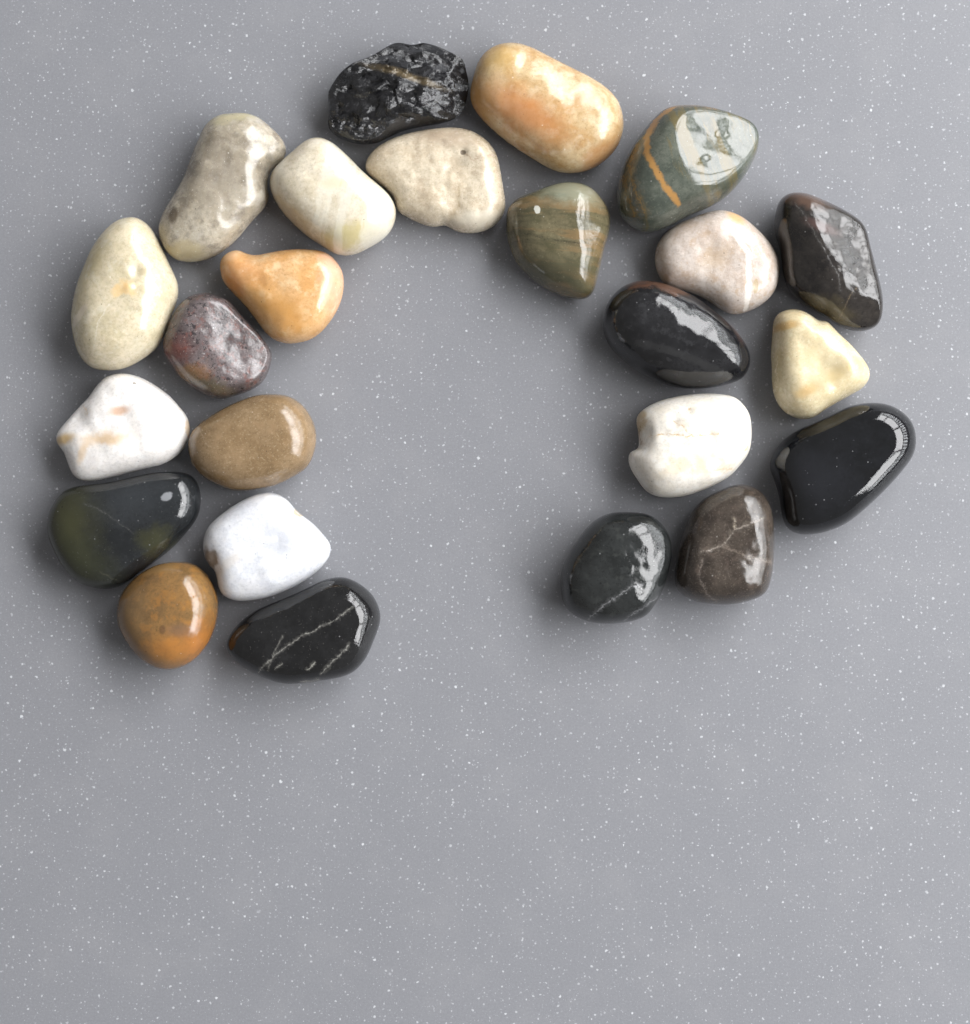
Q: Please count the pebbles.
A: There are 24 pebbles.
